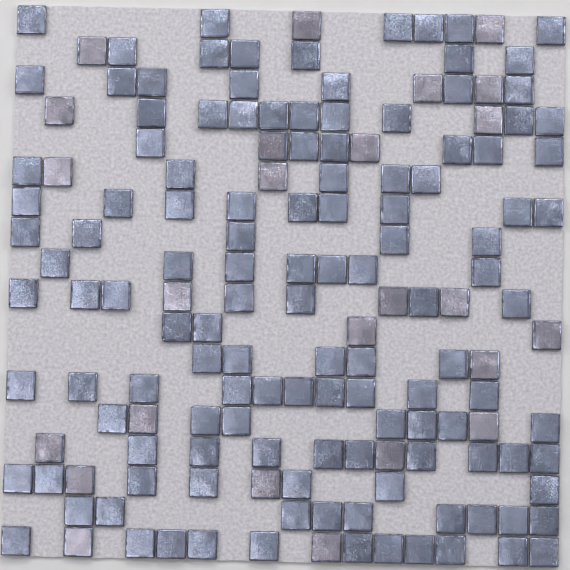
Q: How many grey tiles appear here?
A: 25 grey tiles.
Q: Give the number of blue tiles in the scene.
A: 127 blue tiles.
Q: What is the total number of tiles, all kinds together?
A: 152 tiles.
